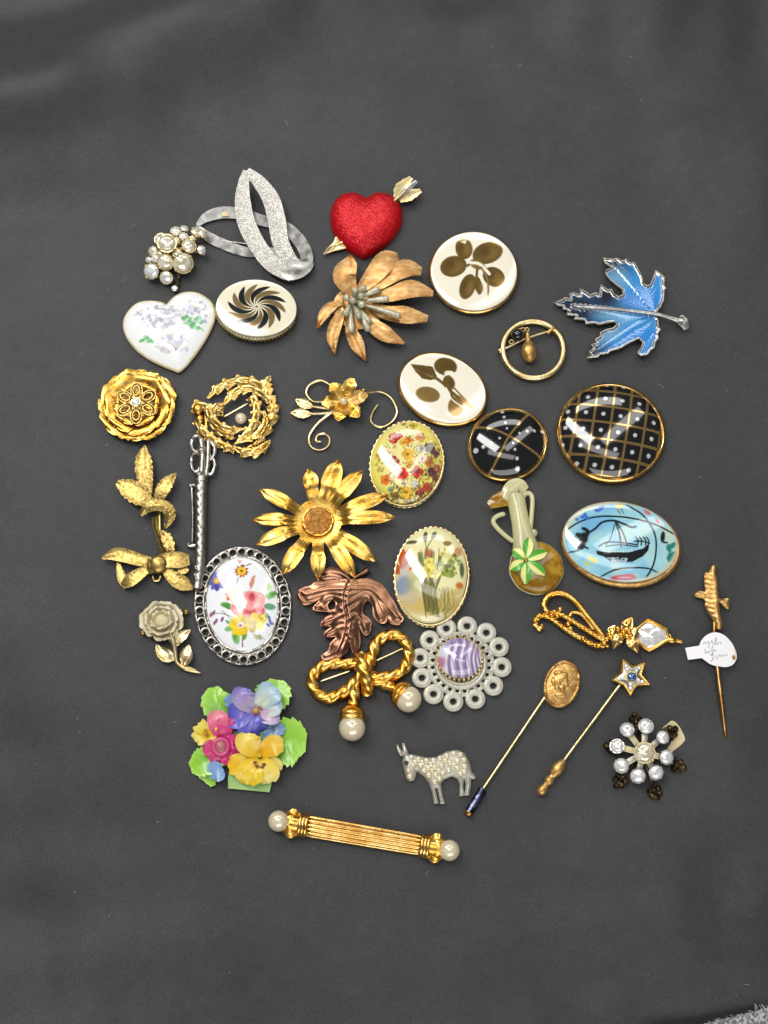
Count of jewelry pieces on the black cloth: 35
